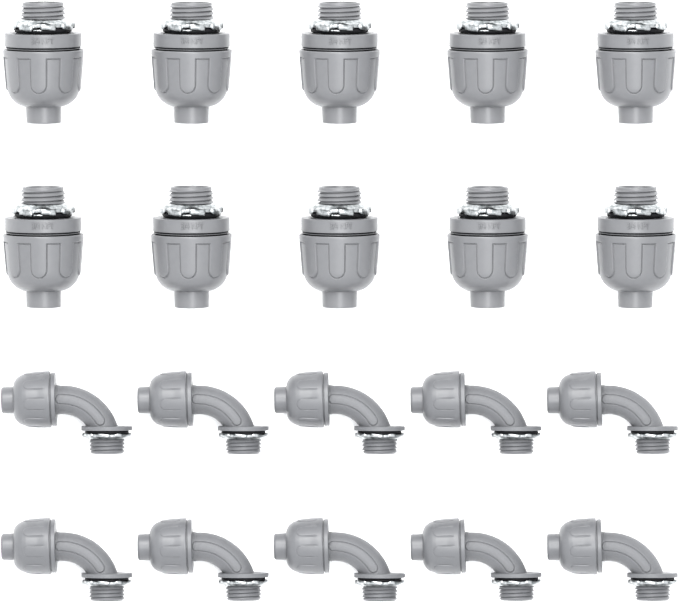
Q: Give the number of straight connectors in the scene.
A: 10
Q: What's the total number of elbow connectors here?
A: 10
